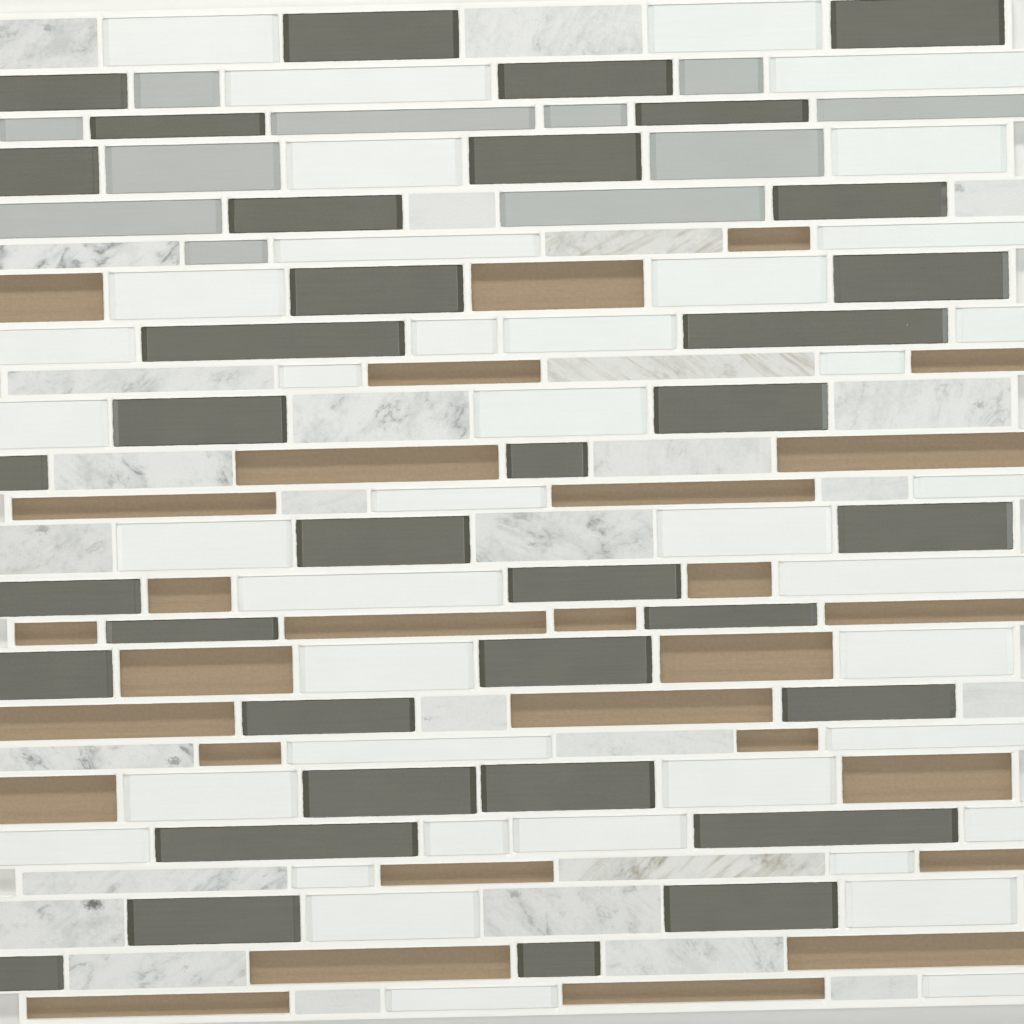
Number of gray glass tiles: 11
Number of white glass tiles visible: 40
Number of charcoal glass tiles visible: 36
